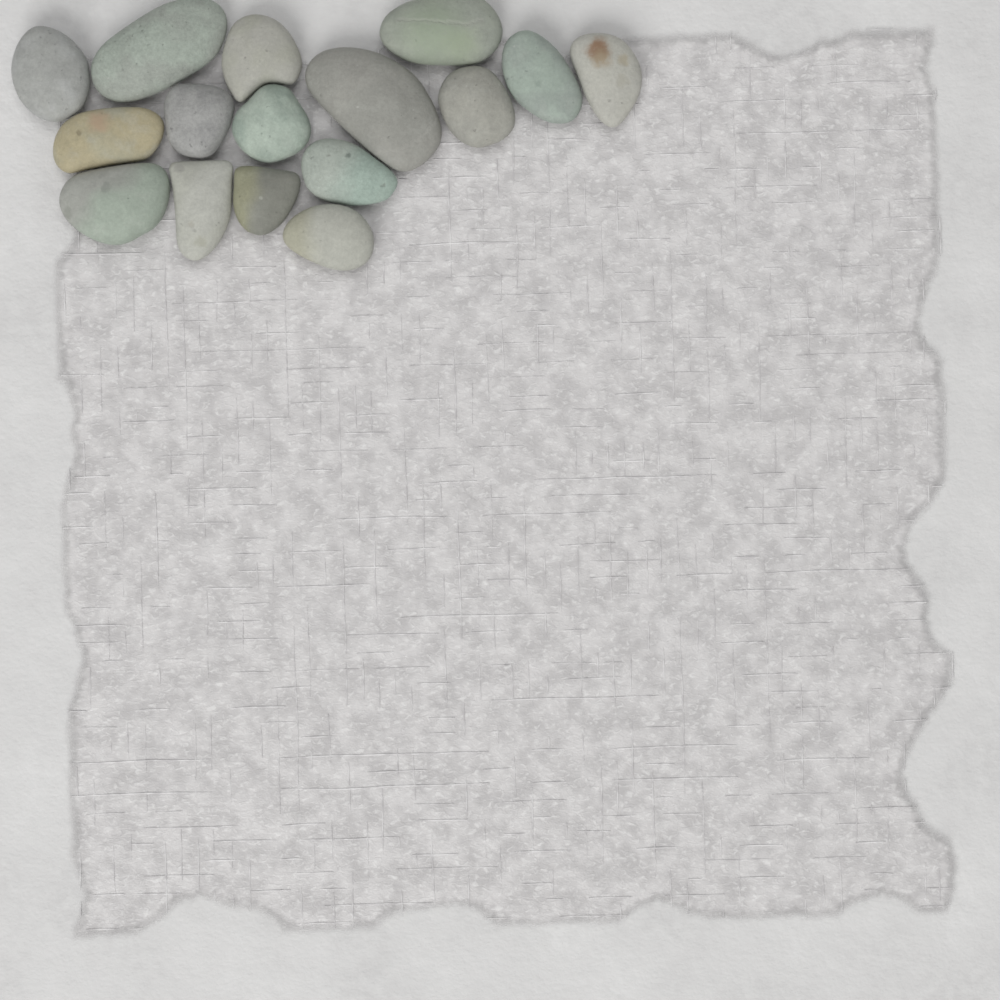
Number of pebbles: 16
